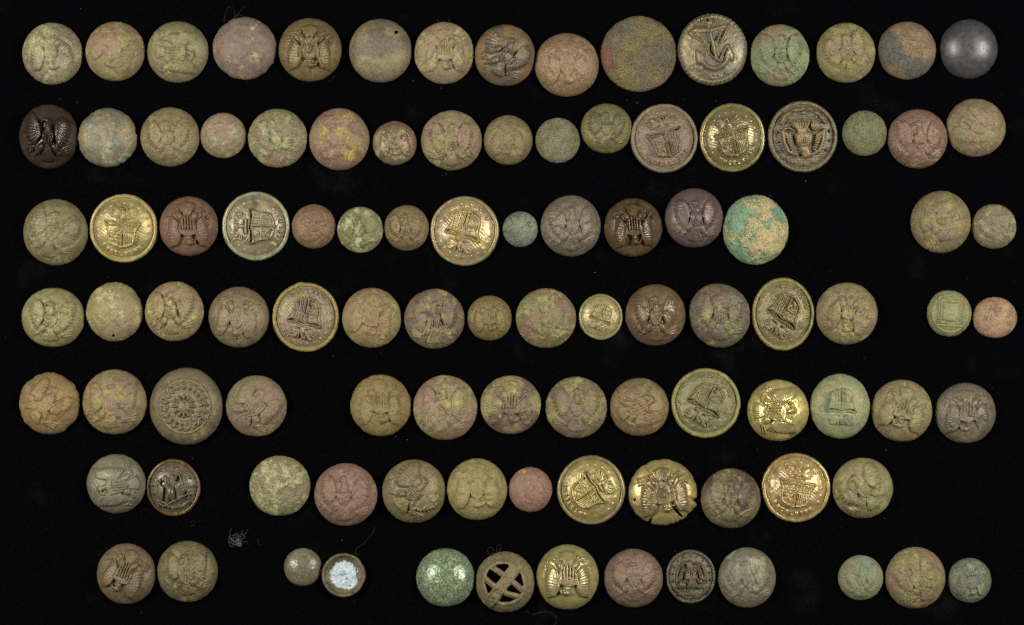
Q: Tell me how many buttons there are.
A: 102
